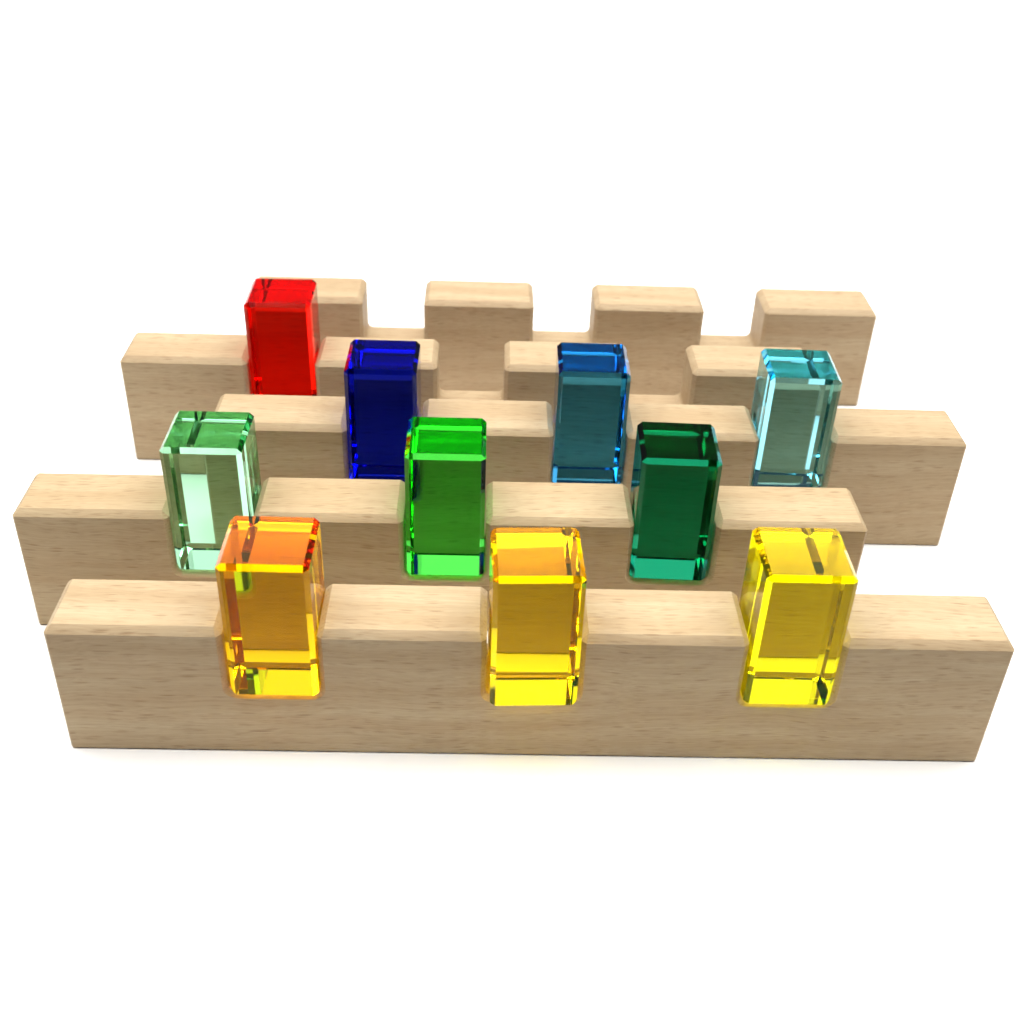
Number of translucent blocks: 10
